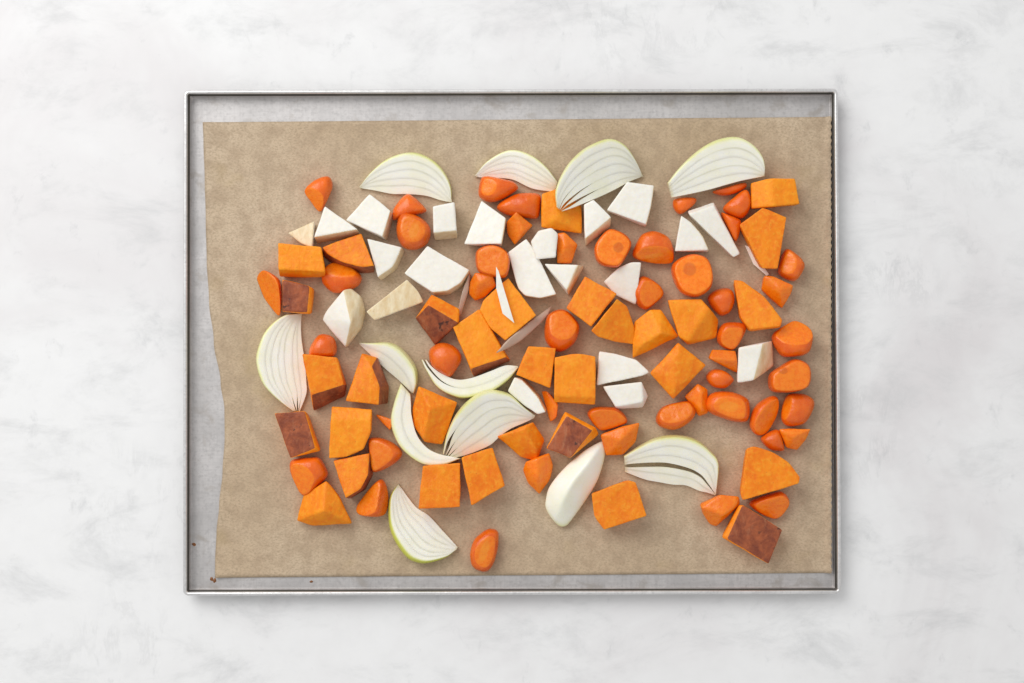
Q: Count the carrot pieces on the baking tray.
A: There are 48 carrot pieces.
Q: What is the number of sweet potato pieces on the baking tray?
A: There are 31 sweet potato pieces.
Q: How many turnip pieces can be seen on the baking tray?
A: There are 25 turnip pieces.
